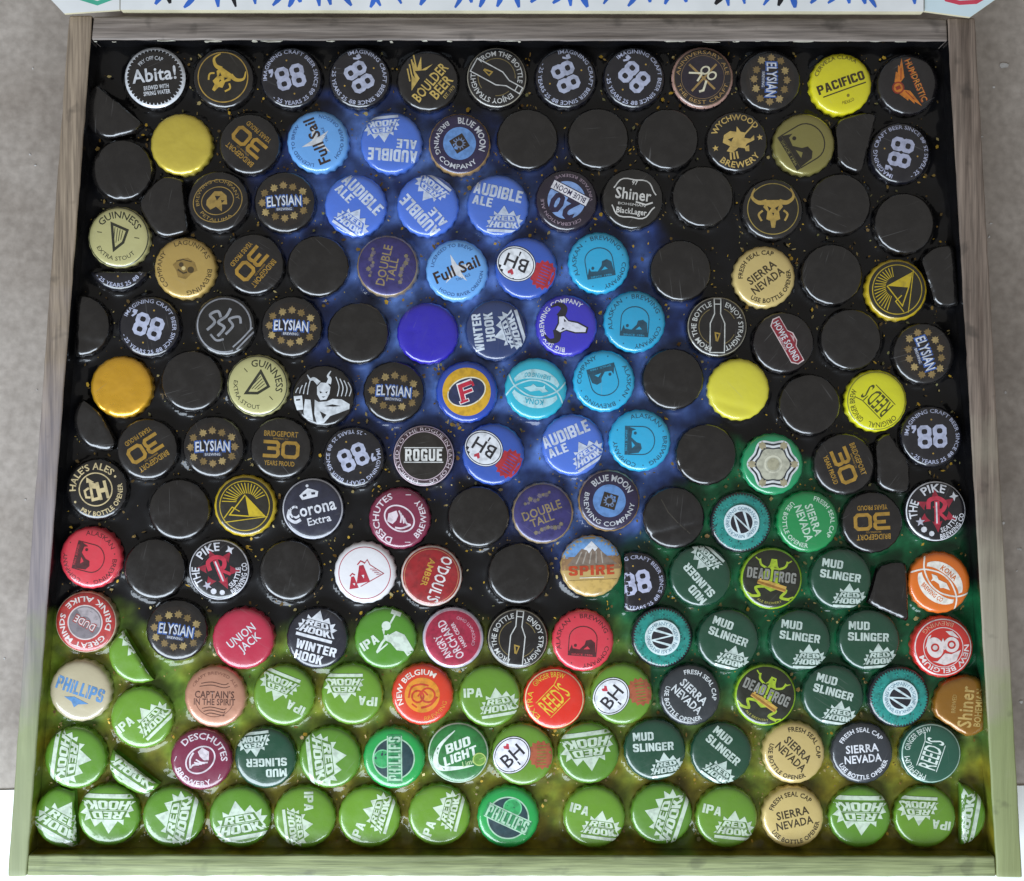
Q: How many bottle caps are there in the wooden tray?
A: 175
